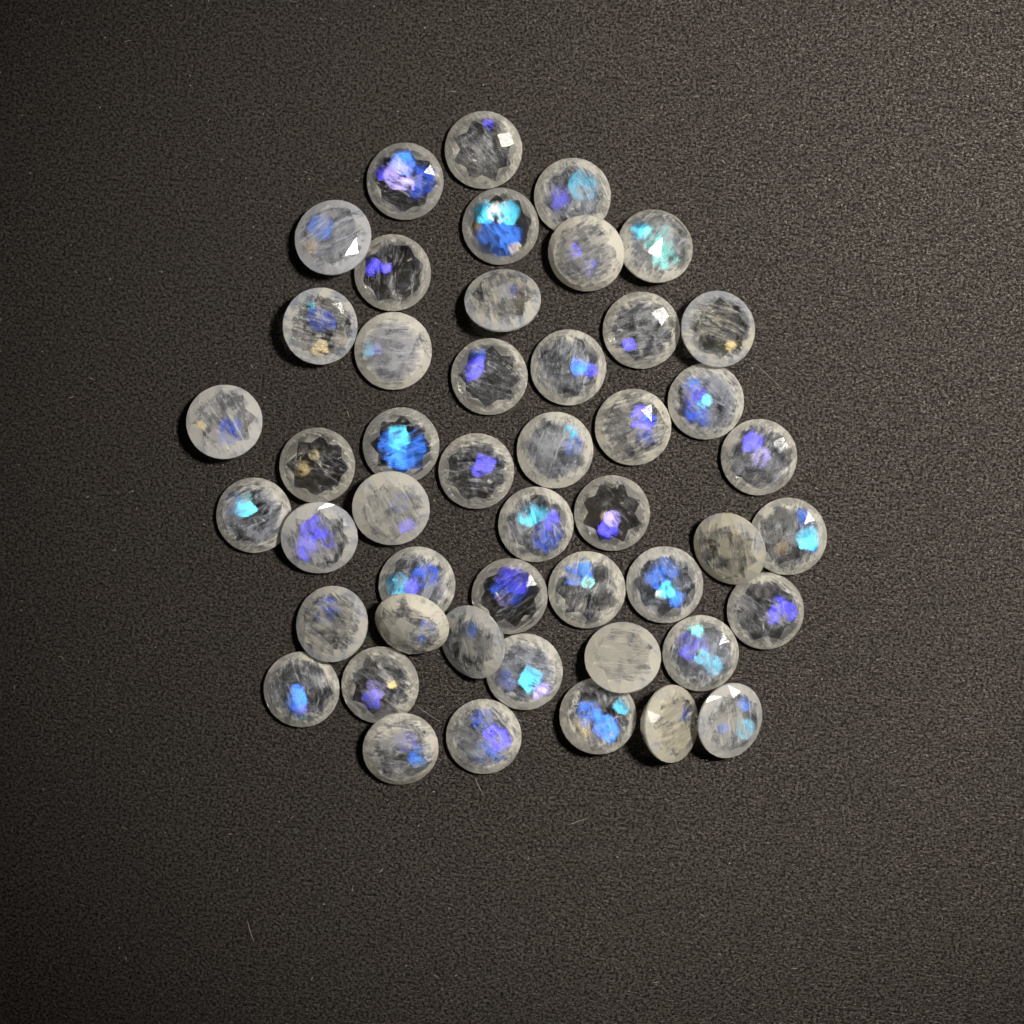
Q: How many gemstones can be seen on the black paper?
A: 48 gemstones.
